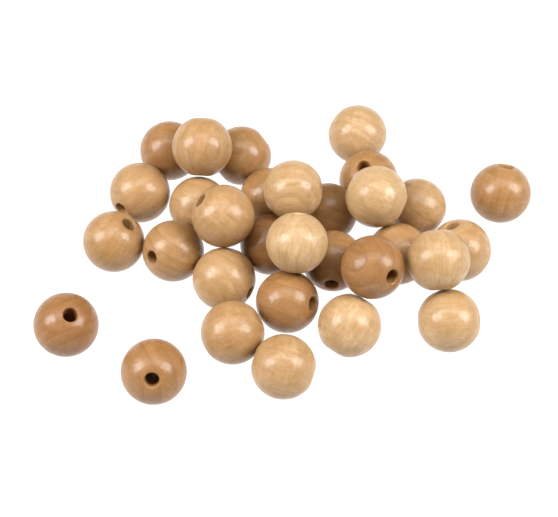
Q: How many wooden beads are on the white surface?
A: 31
